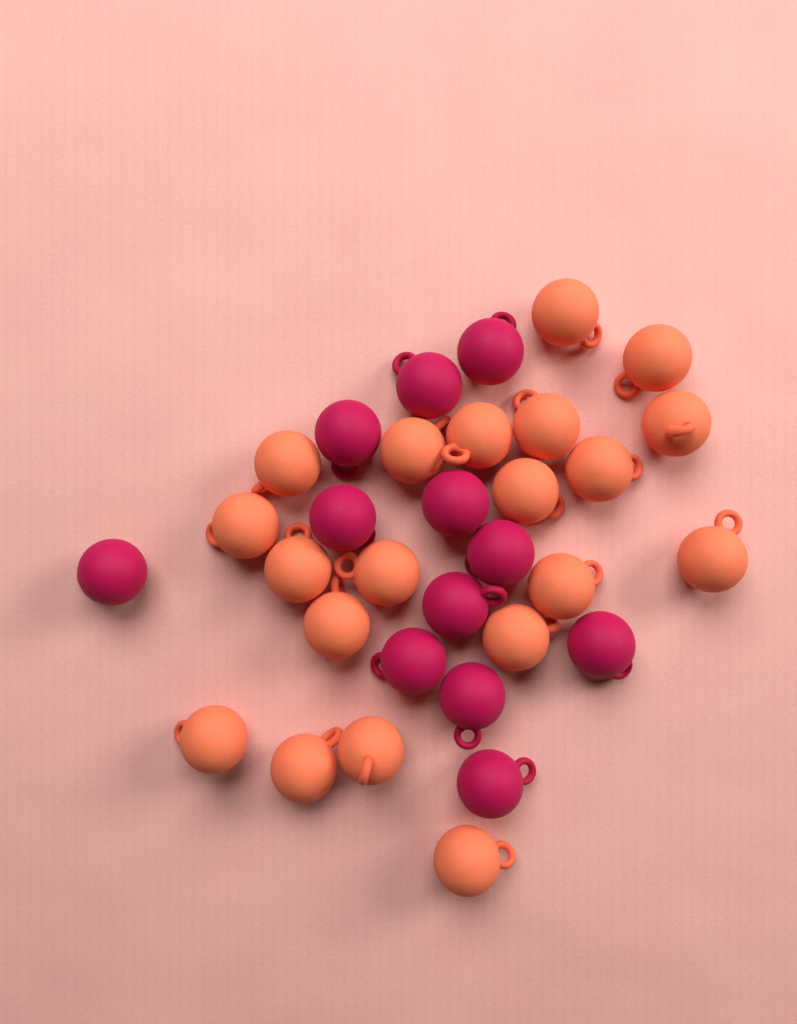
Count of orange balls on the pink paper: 20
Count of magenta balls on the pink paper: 12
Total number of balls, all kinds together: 32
